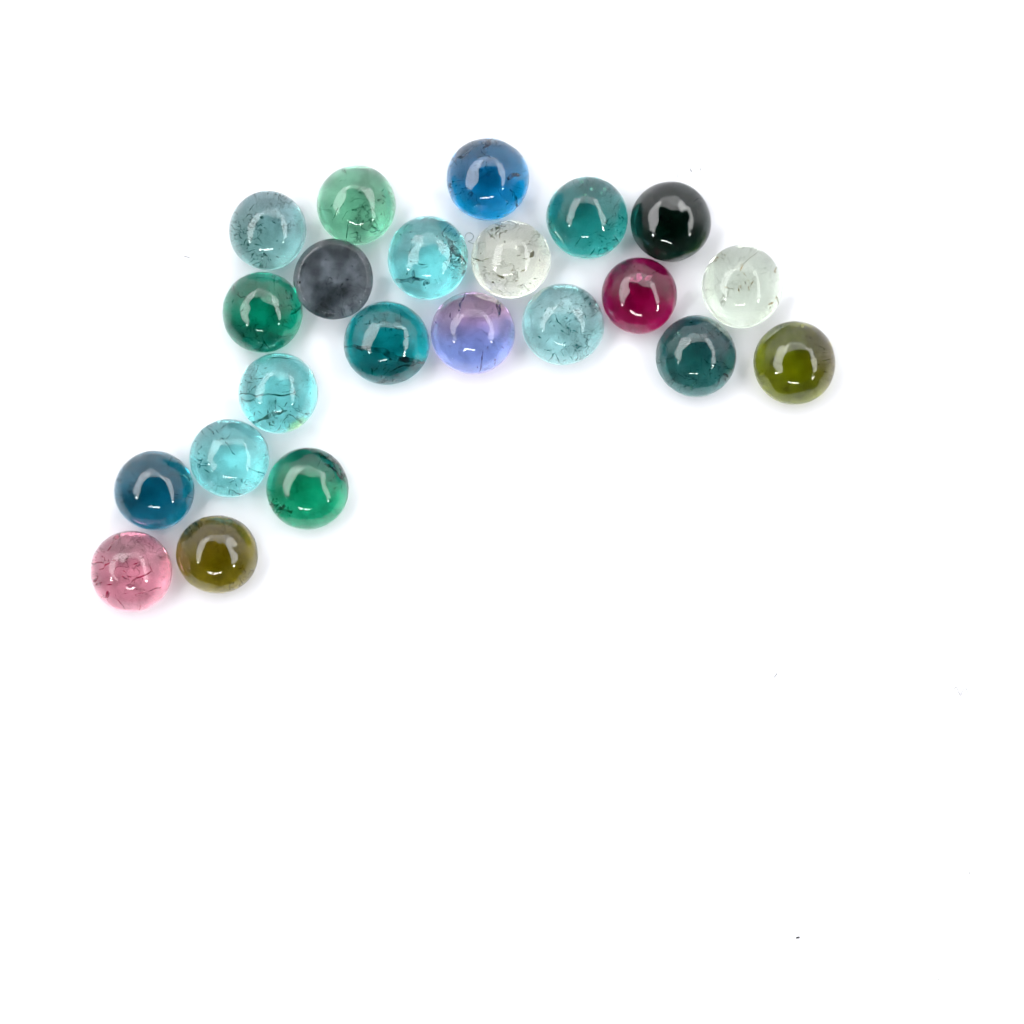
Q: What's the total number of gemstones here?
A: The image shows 22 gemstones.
